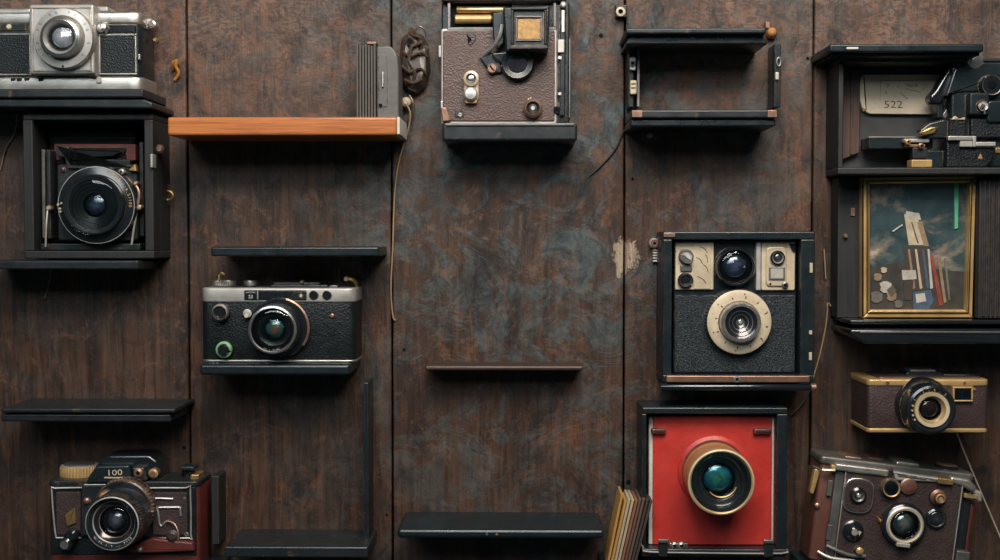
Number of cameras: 10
